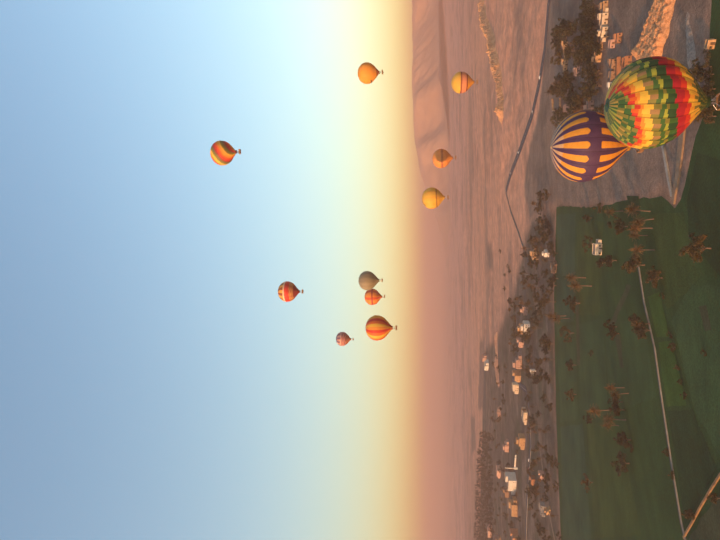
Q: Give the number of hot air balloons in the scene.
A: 12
